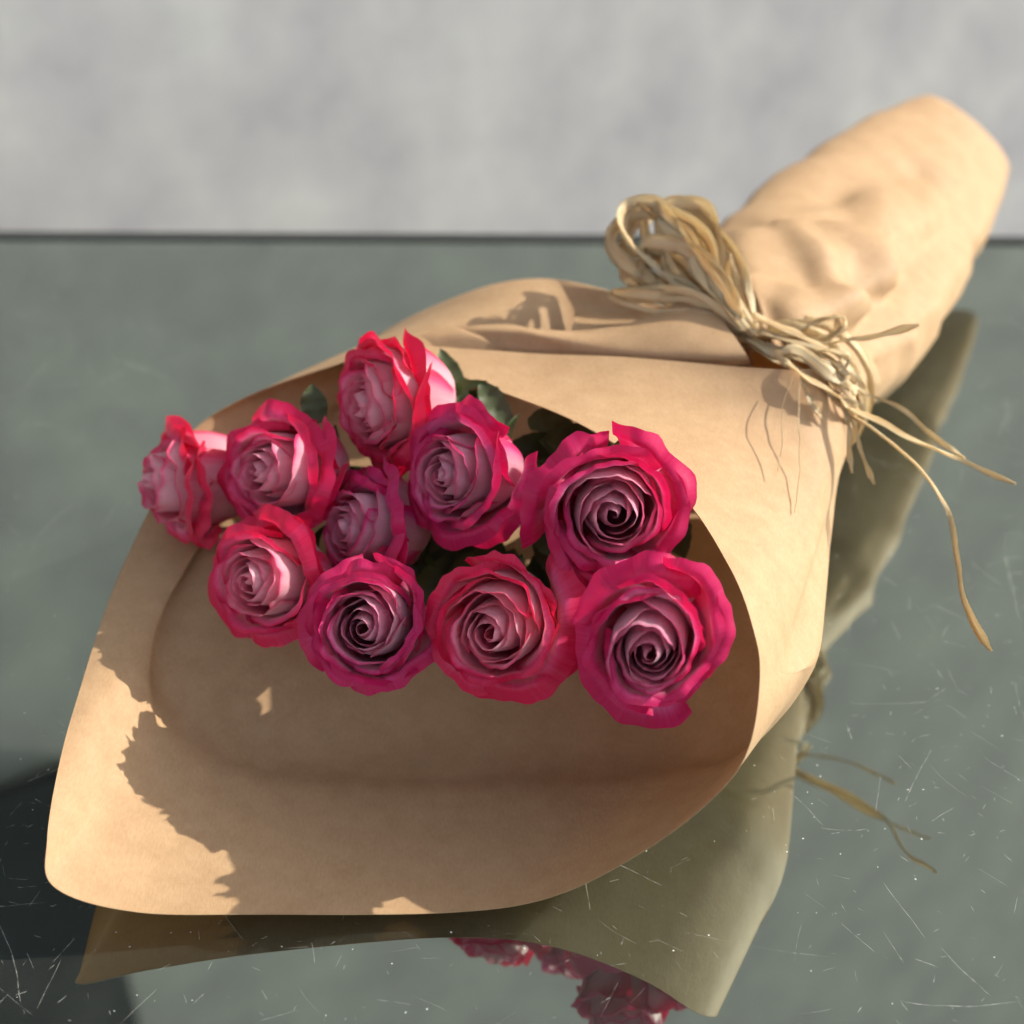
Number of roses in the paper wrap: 10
